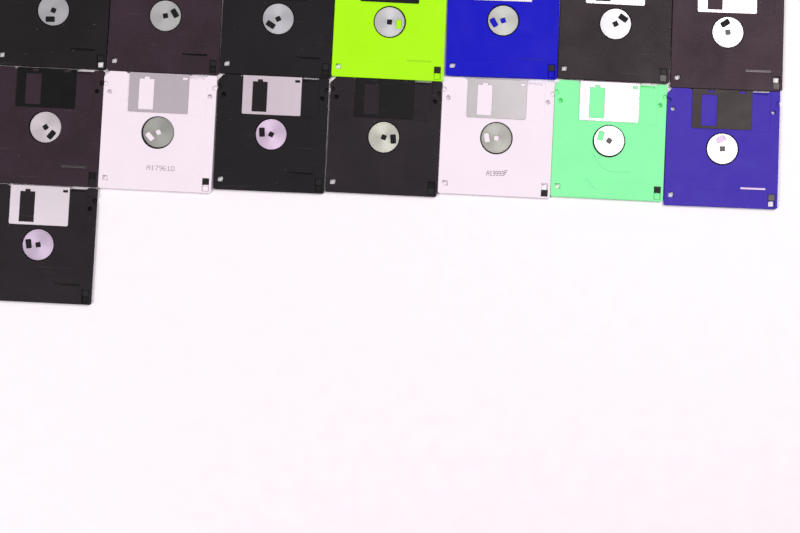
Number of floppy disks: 15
